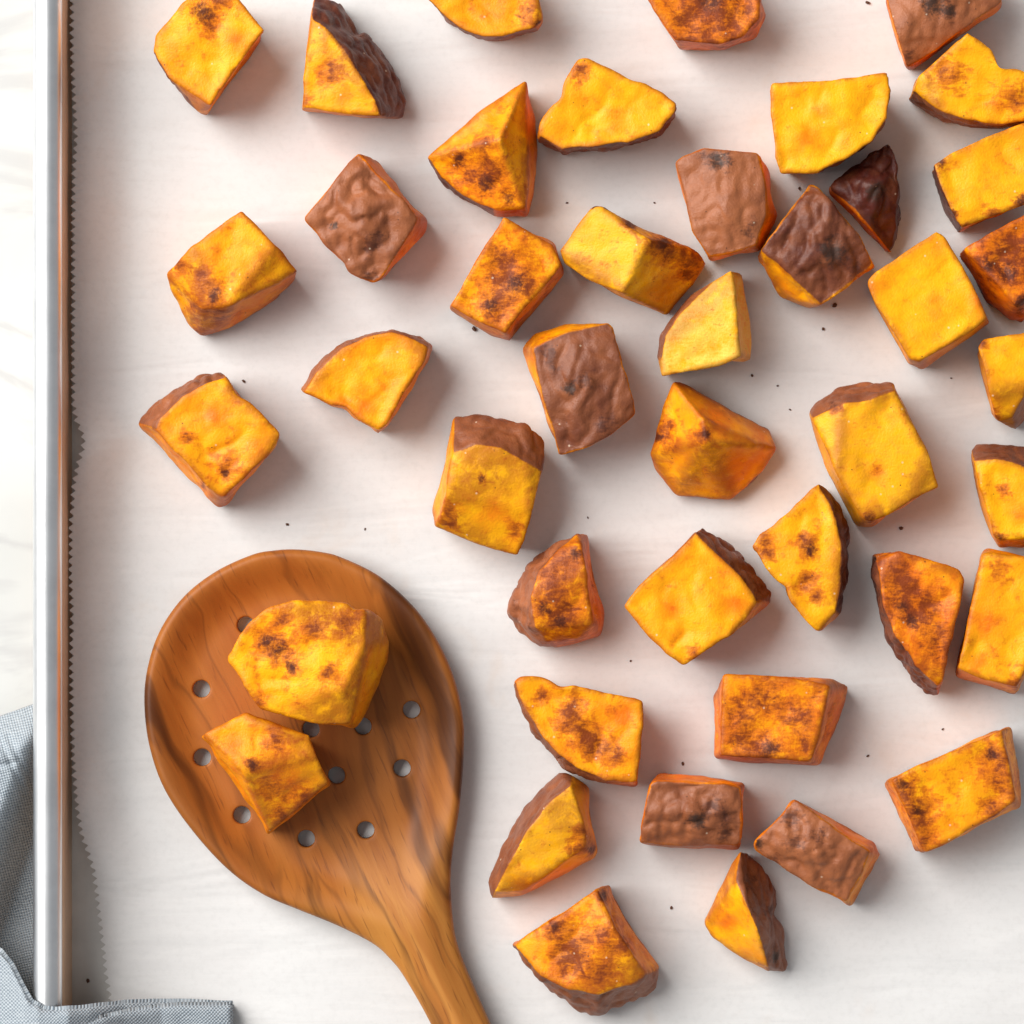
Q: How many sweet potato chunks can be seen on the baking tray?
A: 43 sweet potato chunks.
